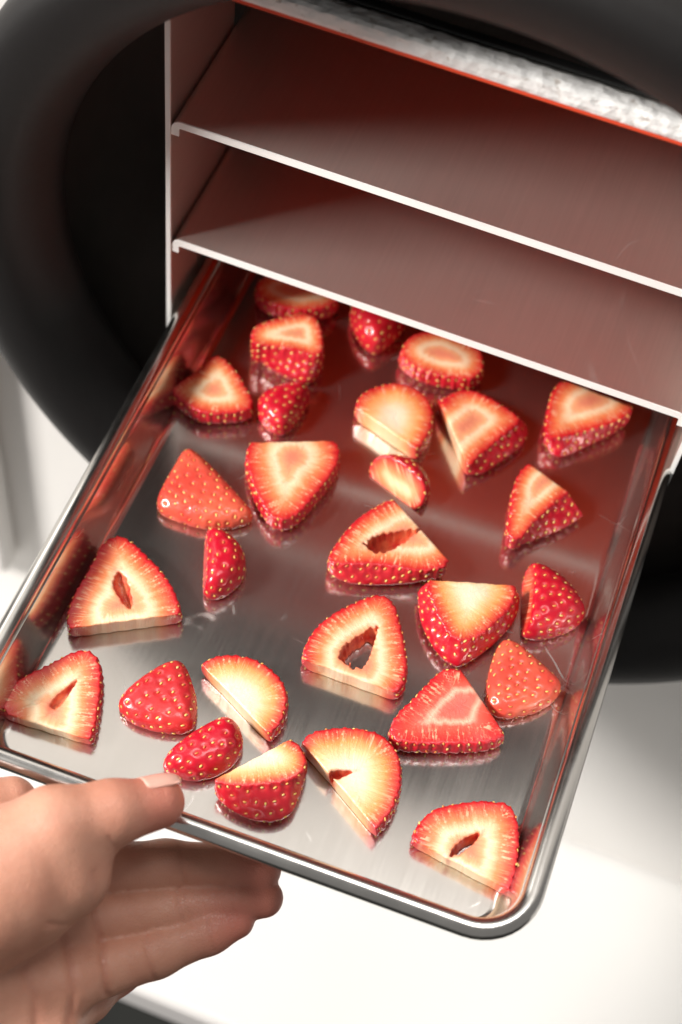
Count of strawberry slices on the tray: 28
